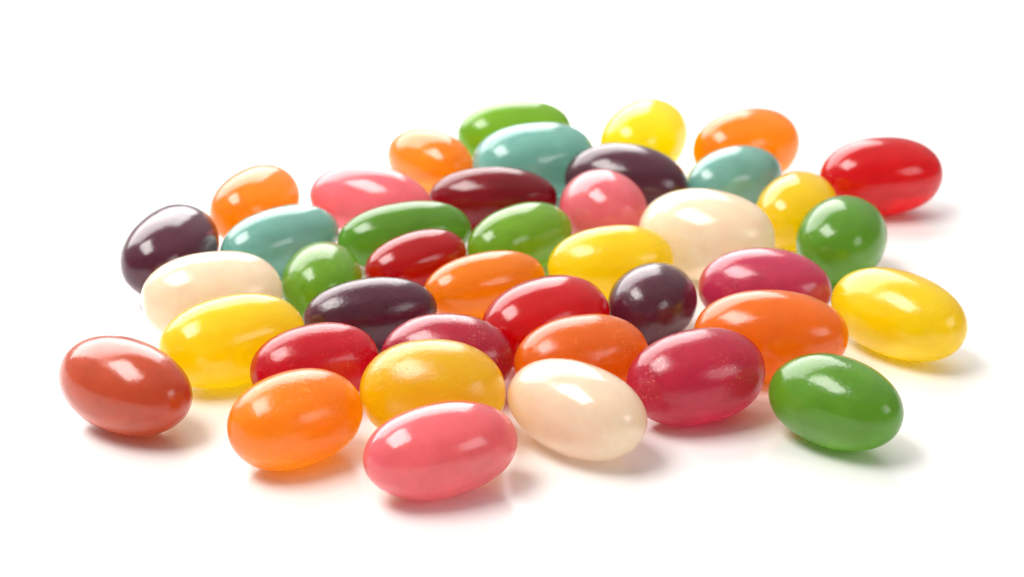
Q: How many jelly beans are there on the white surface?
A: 41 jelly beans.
